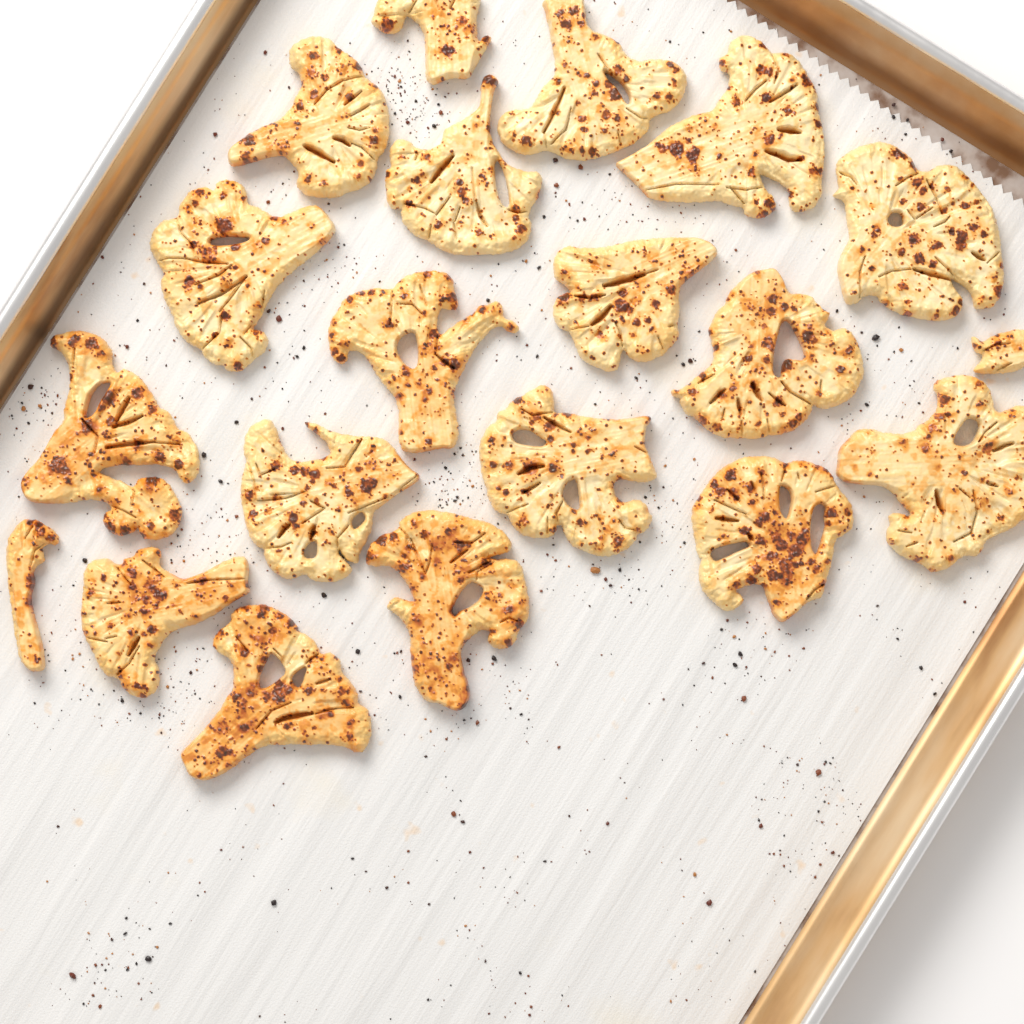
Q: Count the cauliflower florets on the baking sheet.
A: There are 20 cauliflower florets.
